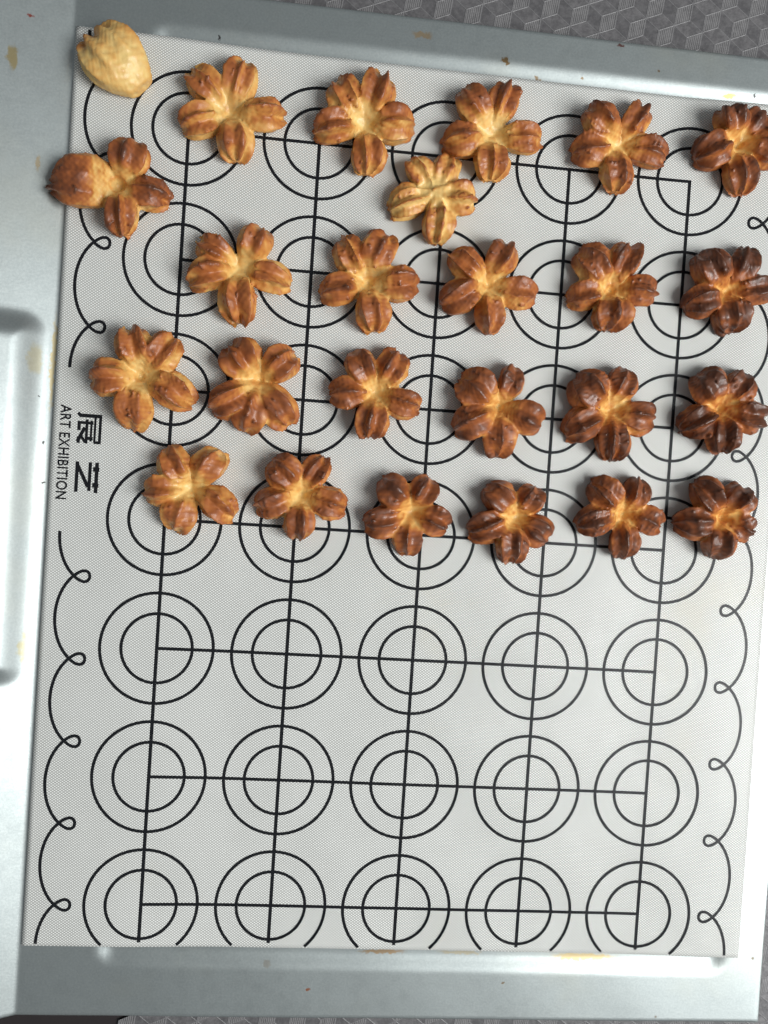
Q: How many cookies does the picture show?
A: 25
